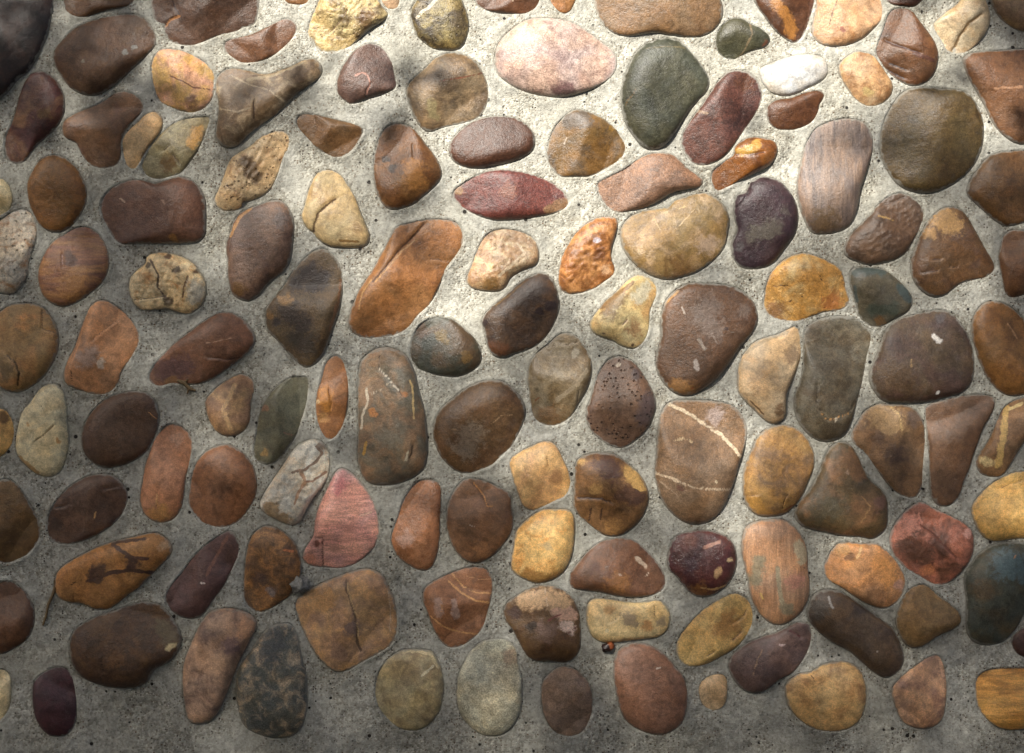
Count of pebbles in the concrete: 135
